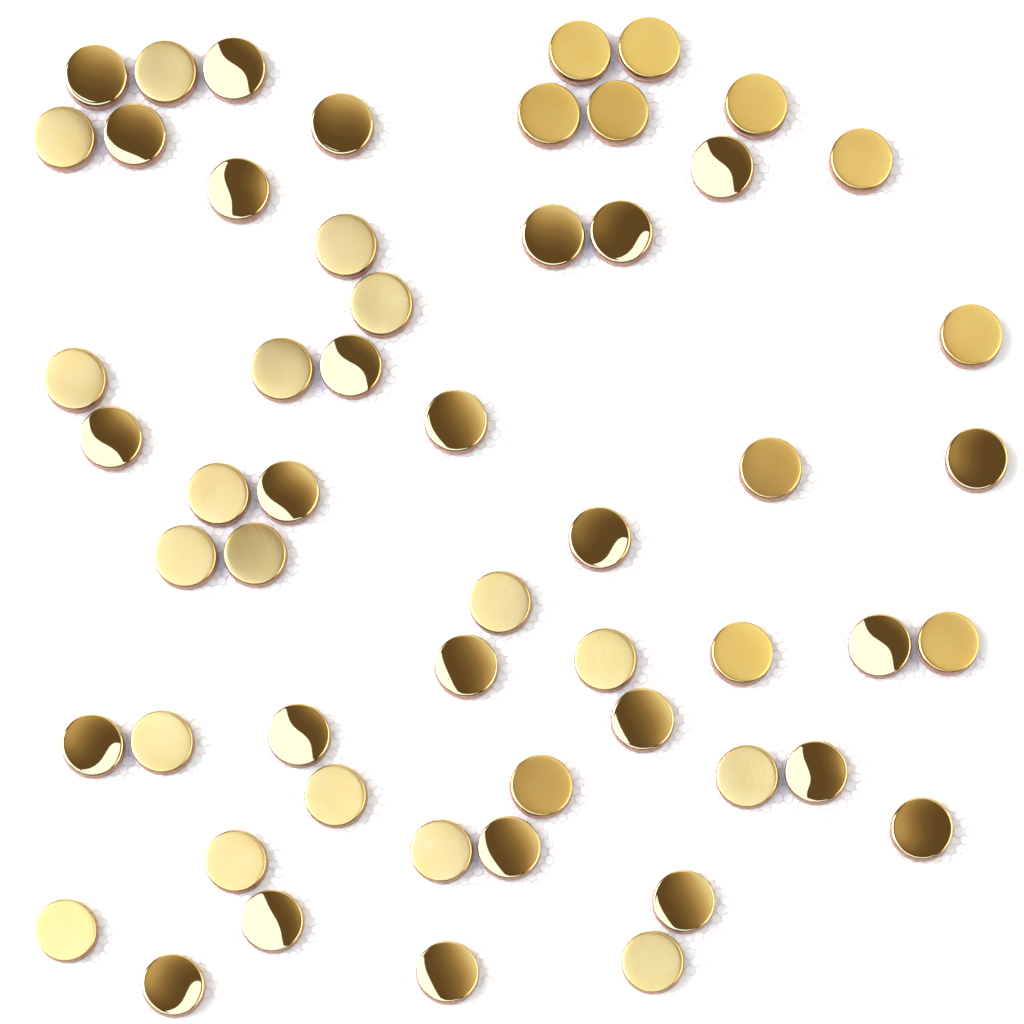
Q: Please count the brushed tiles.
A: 29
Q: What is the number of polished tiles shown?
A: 26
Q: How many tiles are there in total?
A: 55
